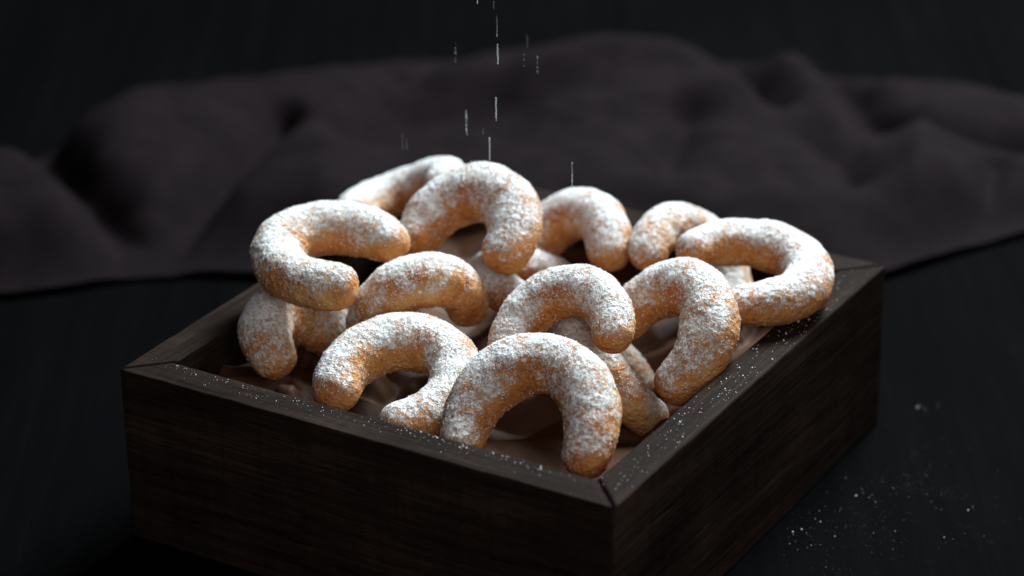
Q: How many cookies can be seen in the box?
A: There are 14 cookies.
